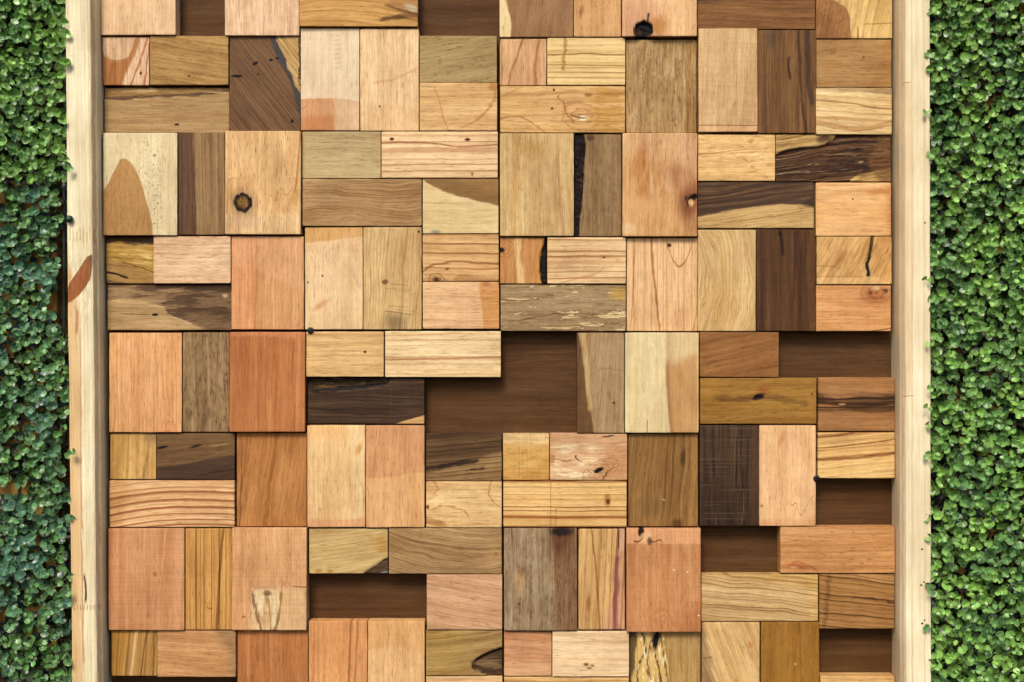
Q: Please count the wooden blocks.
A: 106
